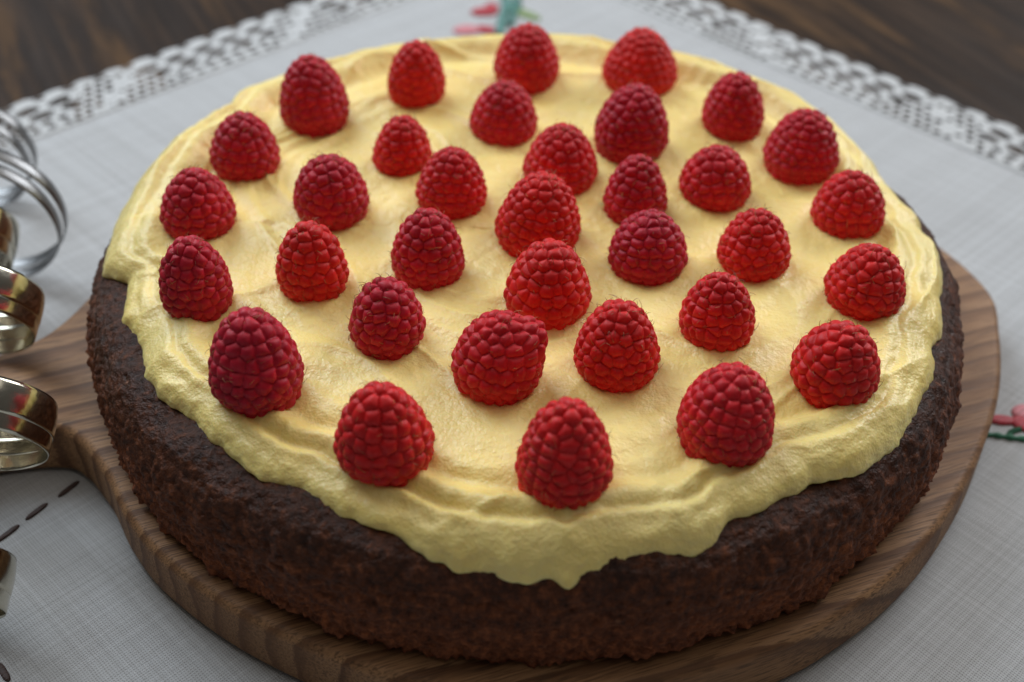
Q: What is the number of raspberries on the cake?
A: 34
